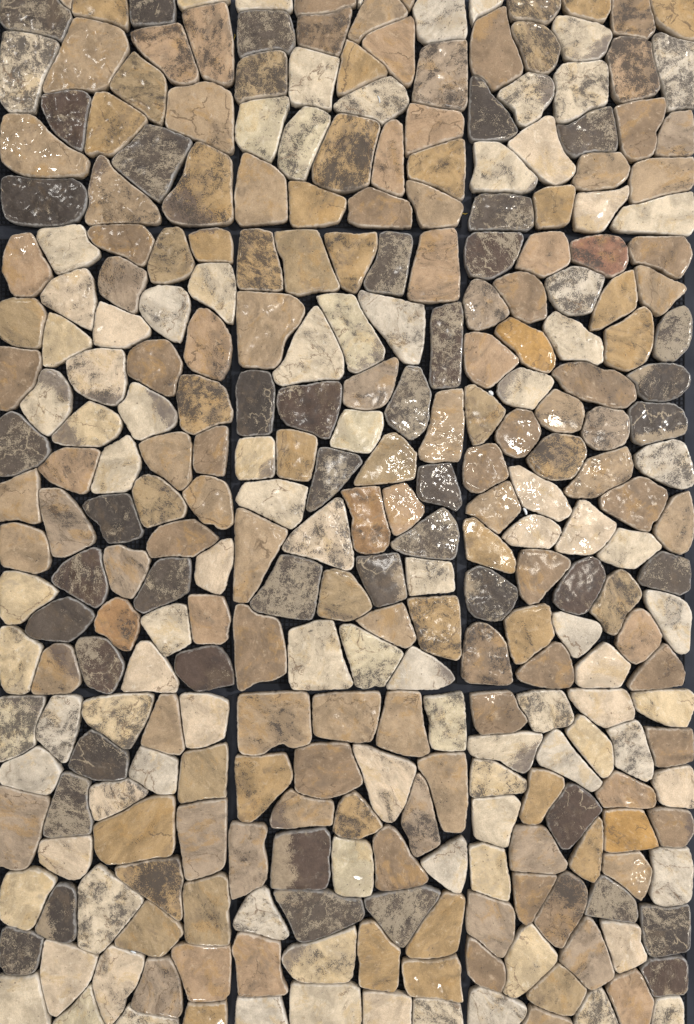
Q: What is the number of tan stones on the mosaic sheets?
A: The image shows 150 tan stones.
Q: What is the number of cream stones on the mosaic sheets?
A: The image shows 98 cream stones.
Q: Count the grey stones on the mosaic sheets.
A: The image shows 44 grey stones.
